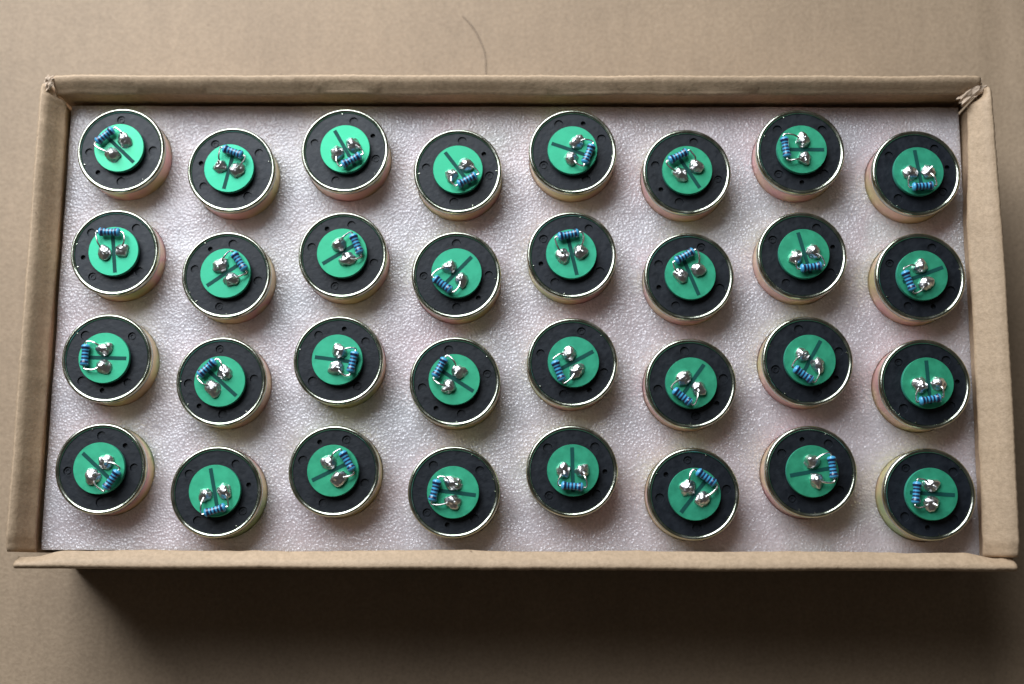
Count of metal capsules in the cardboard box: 32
